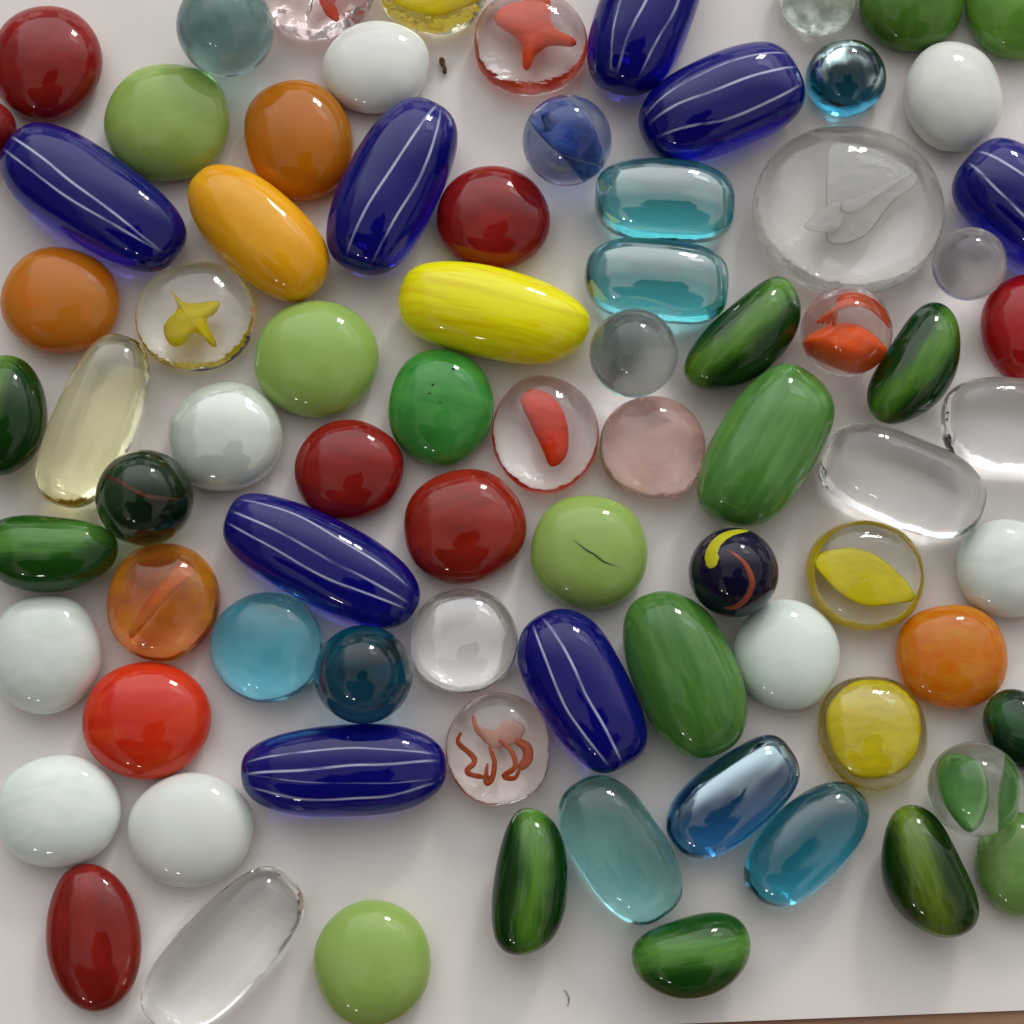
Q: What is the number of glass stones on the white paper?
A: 80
